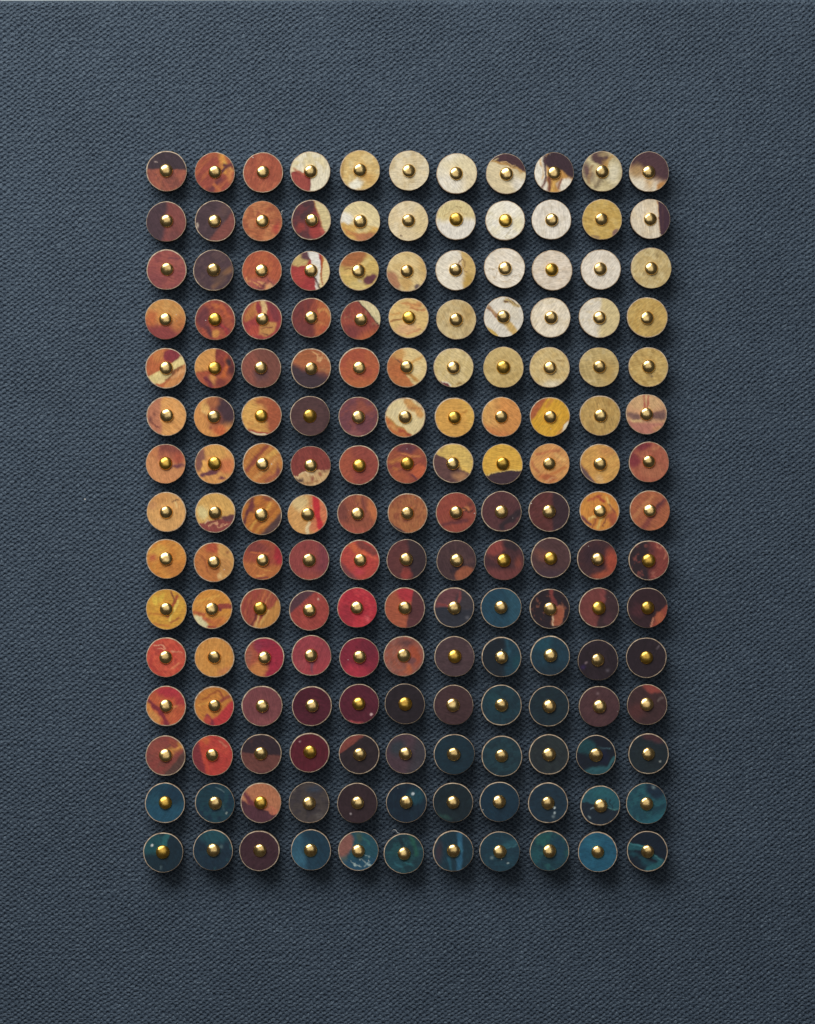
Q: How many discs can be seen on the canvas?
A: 165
